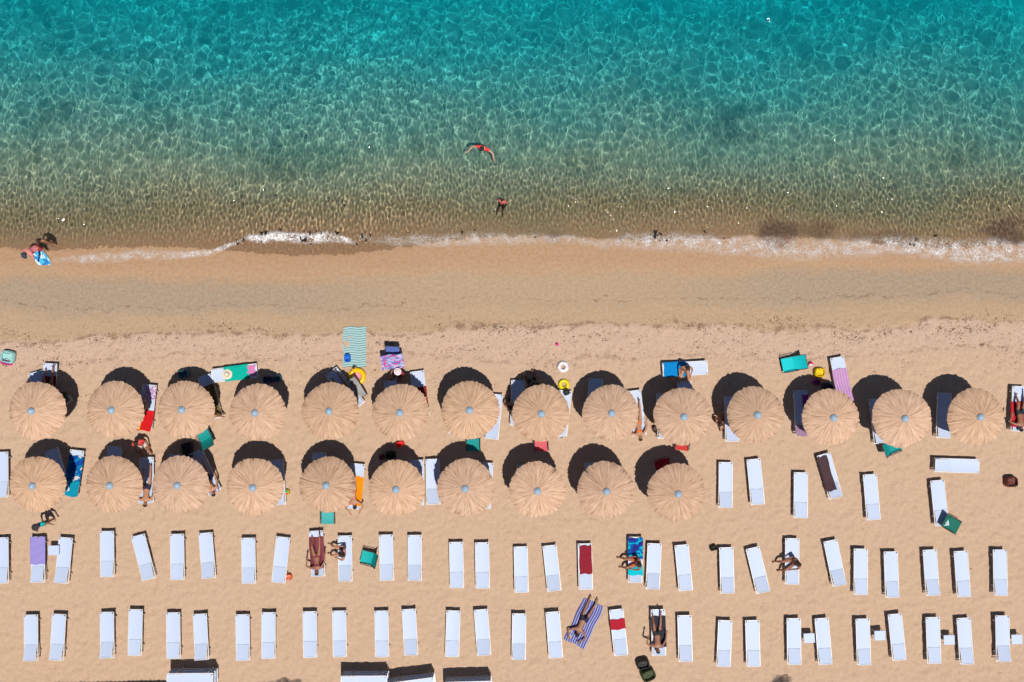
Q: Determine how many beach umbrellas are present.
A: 24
